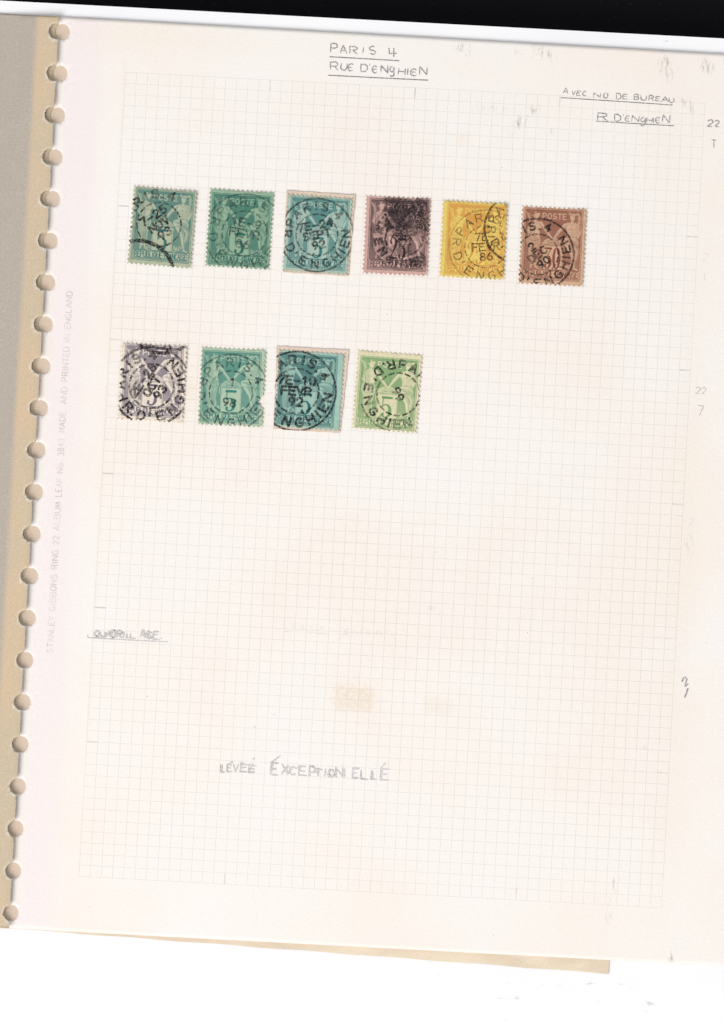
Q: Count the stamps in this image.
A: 10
